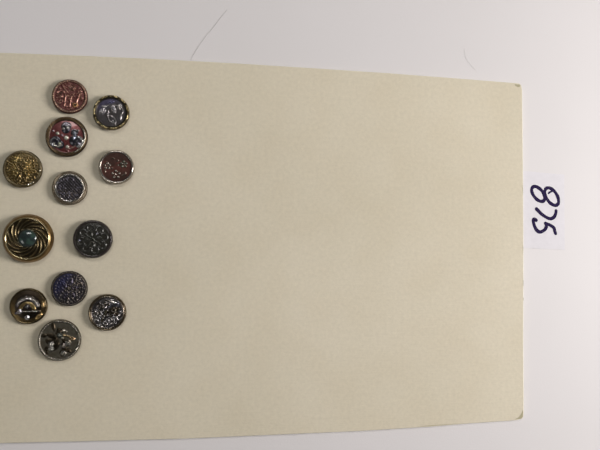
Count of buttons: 12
